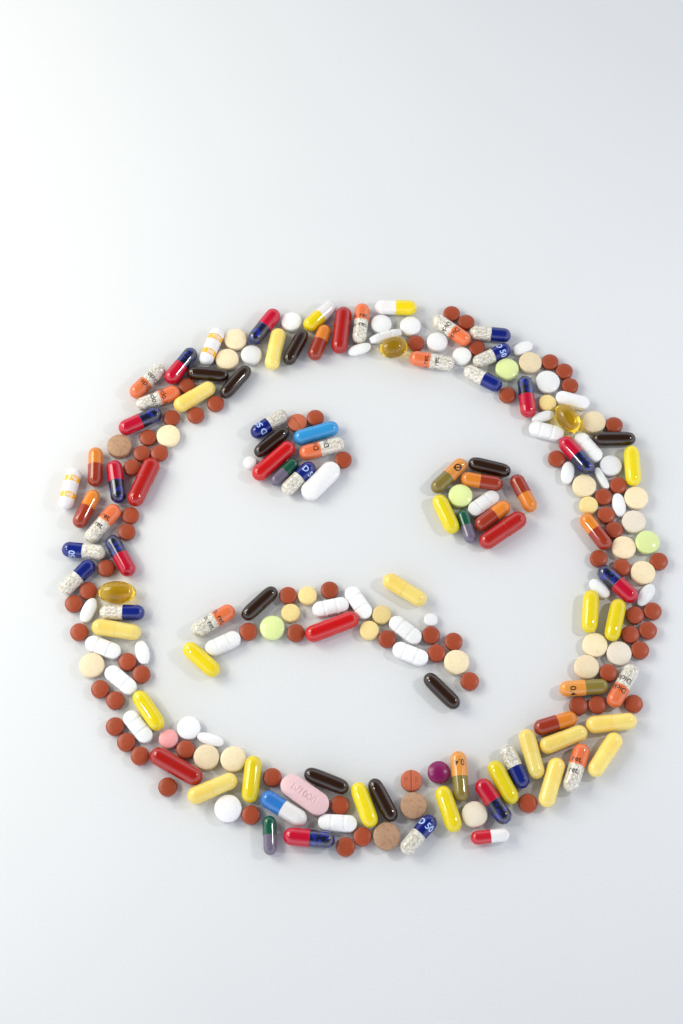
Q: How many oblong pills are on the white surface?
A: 117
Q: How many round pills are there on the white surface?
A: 113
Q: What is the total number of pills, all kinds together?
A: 230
